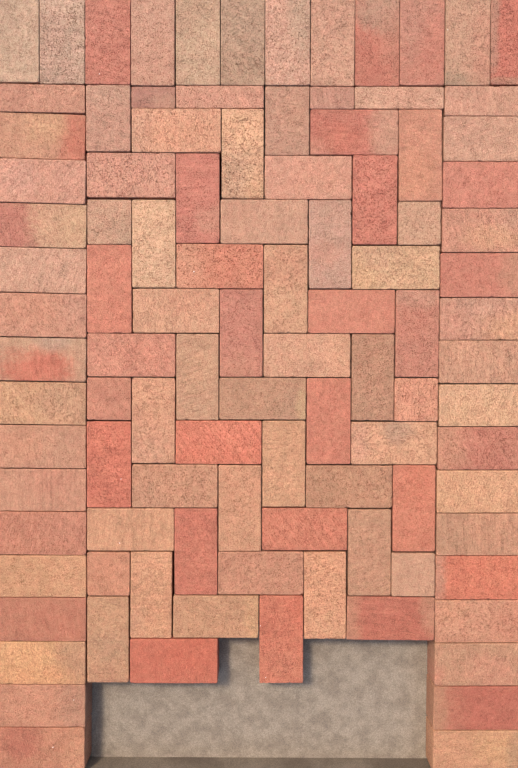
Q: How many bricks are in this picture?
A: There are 102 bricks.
